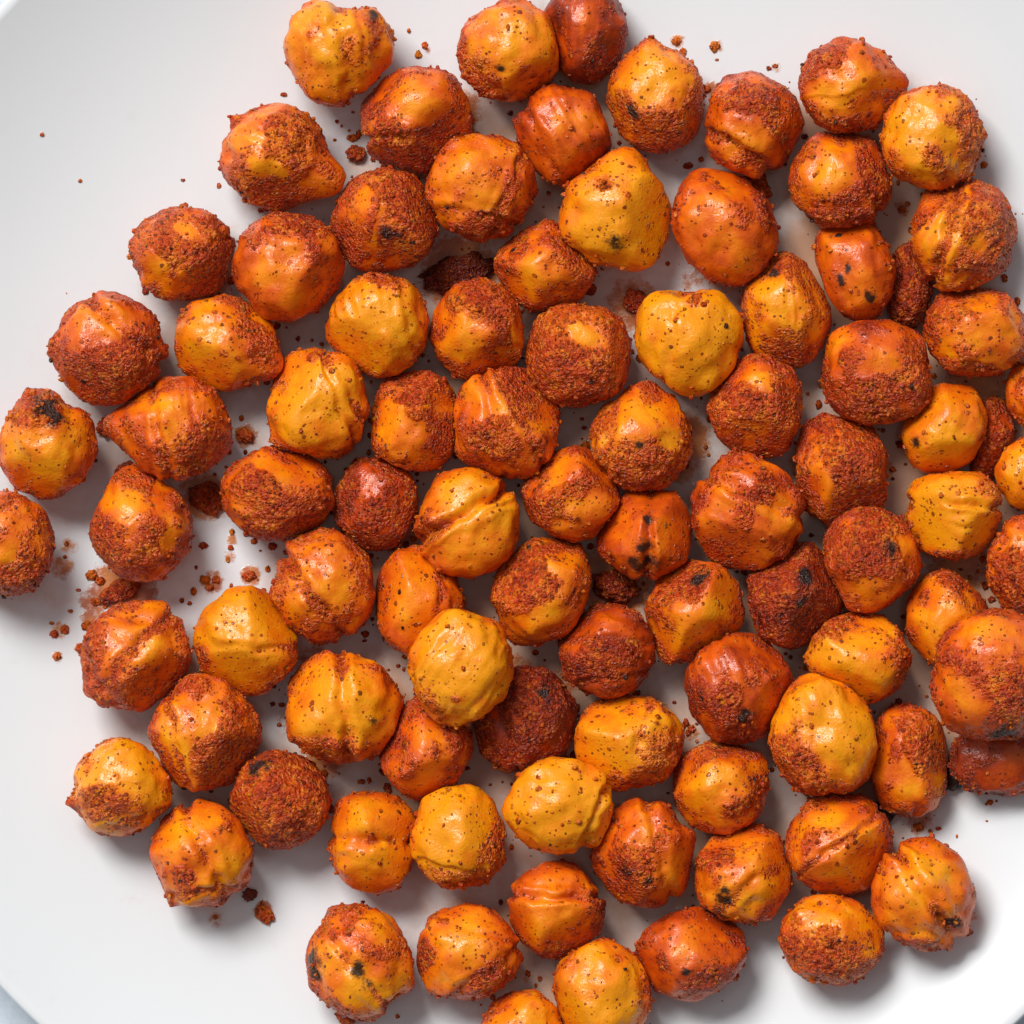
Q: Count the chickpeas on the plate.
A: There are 92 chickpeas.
